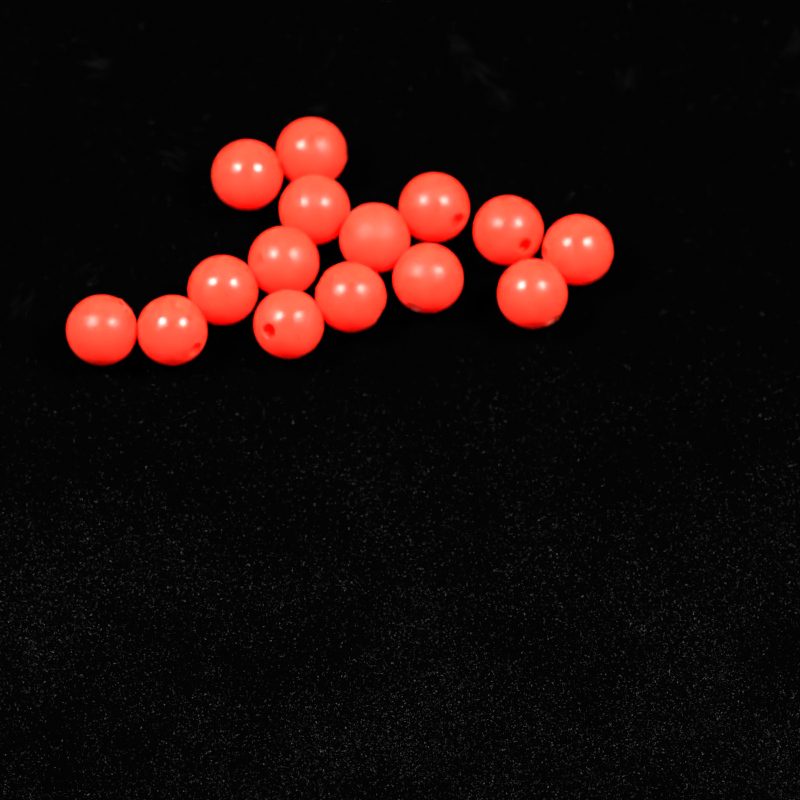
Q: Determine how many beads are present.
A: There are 15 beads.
